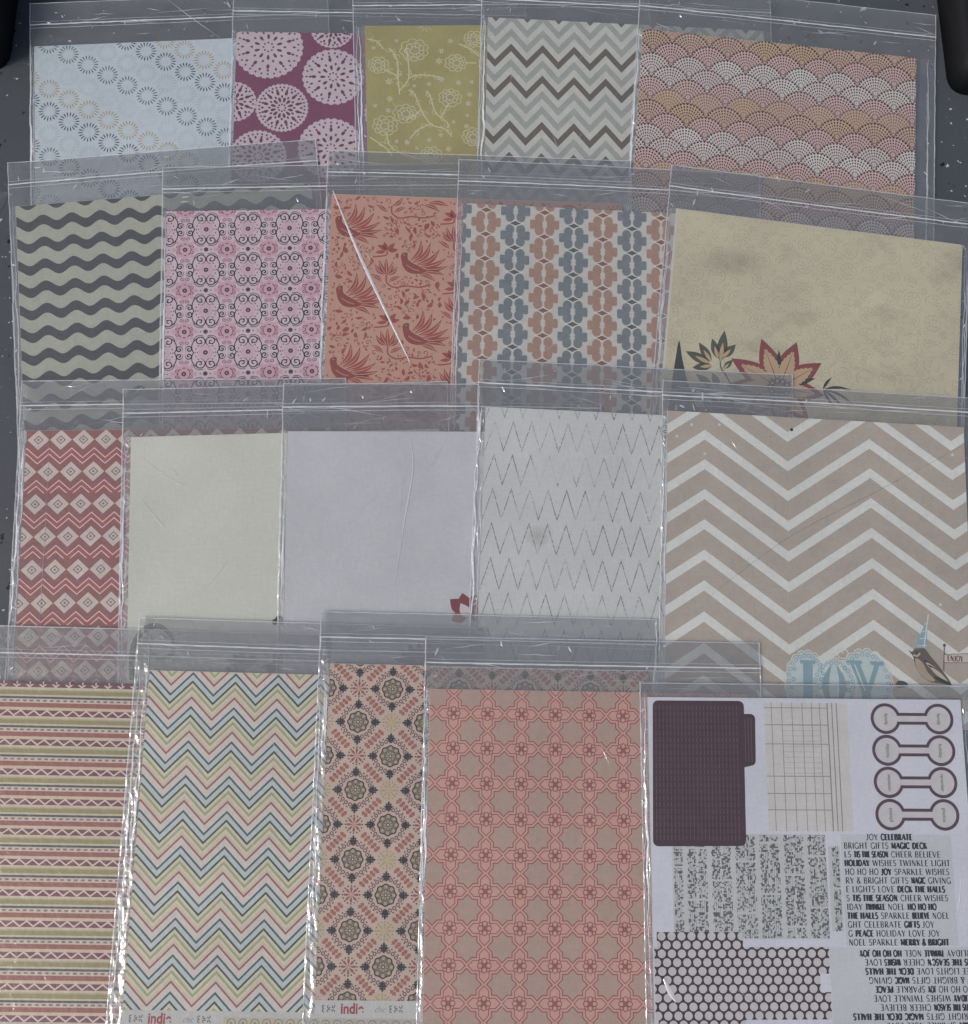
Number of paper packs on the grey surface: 20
